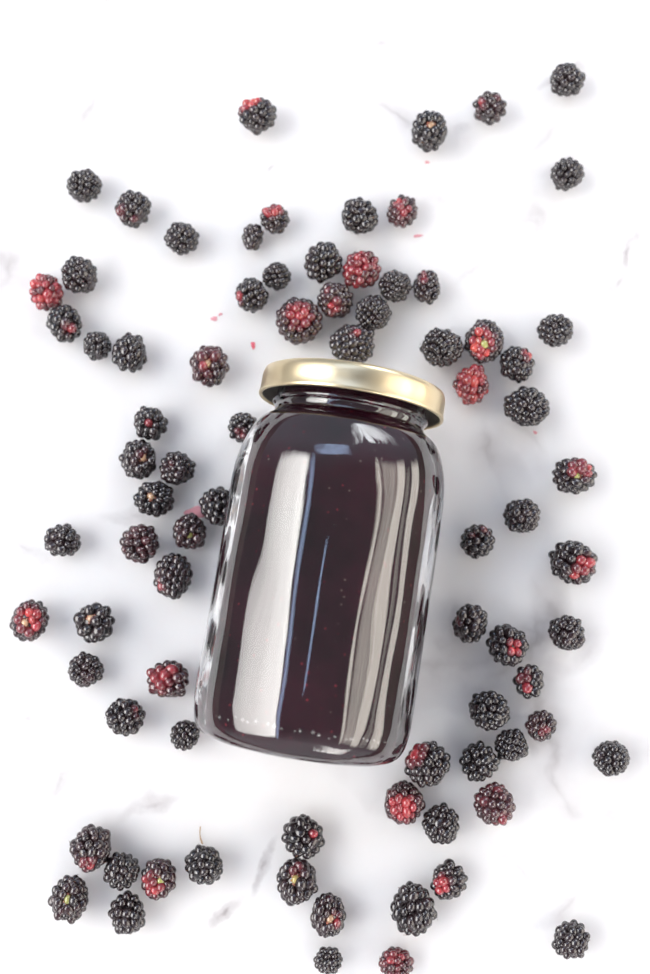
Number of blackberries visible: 81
